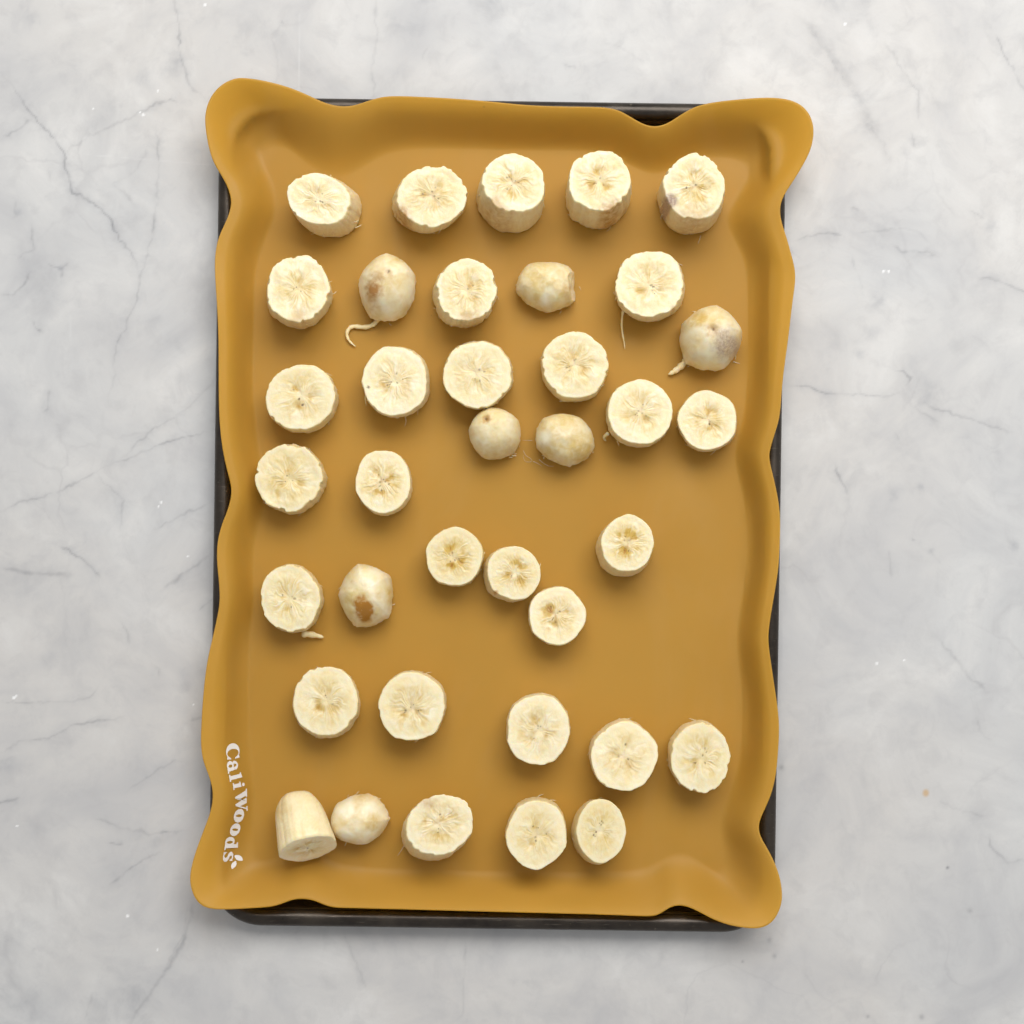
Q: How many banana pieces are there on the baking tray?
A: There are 37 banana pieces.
